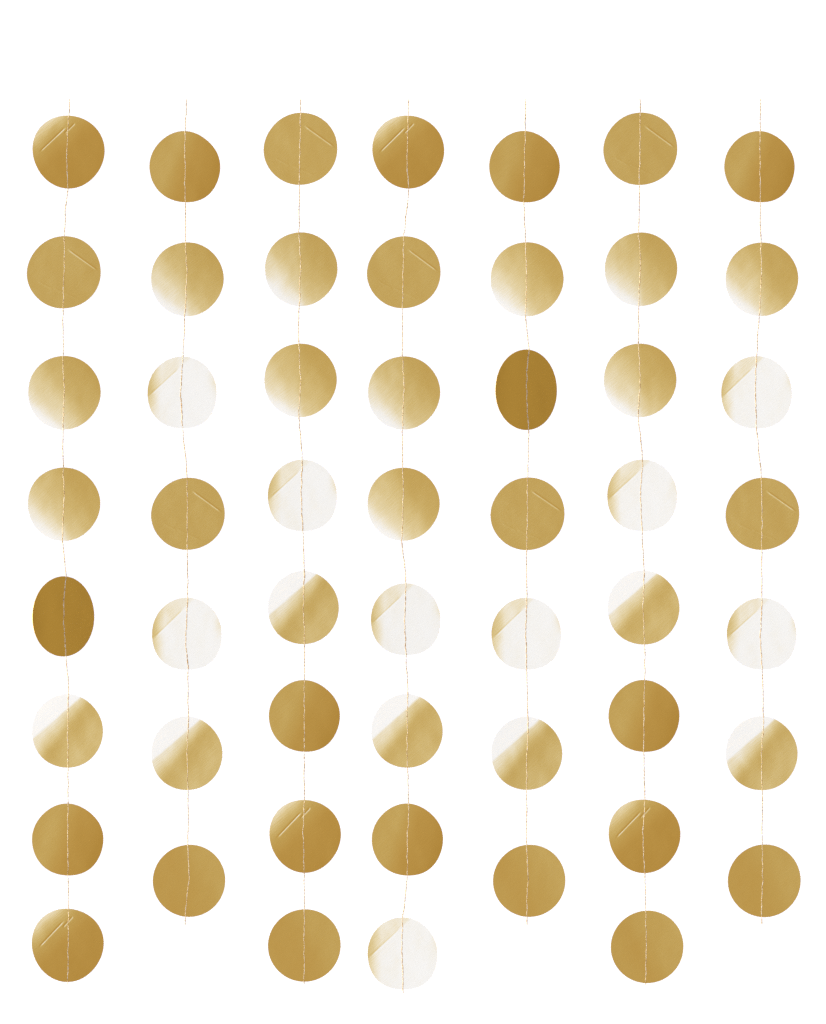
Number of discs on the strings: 53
